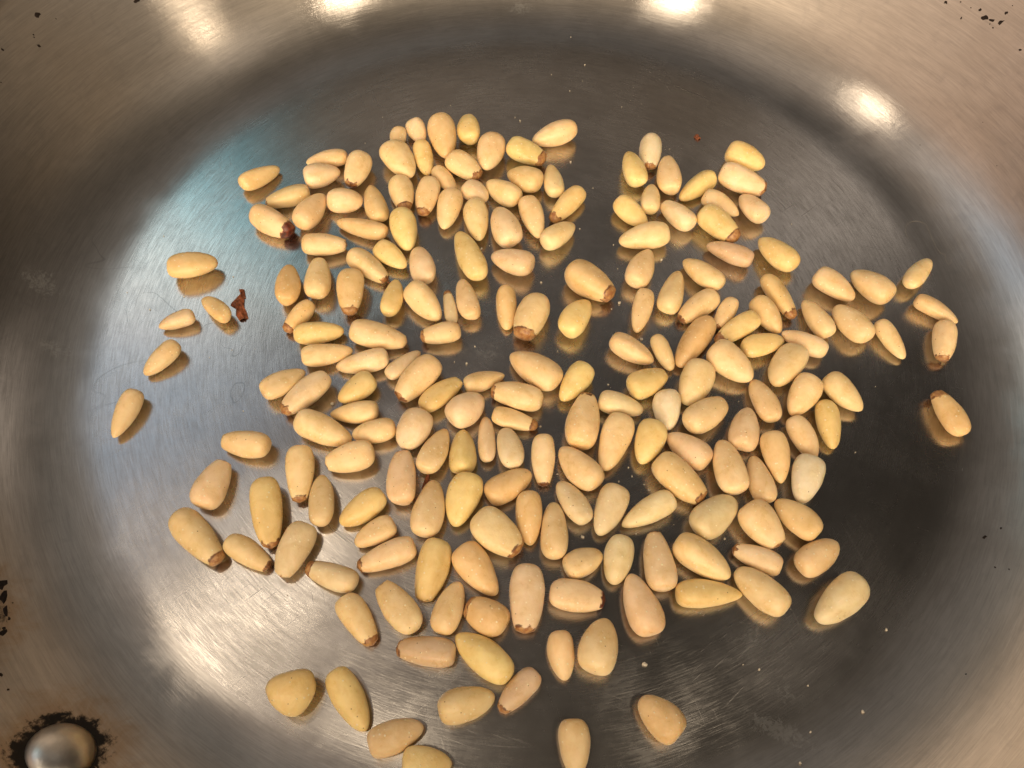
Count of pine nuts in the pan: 200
